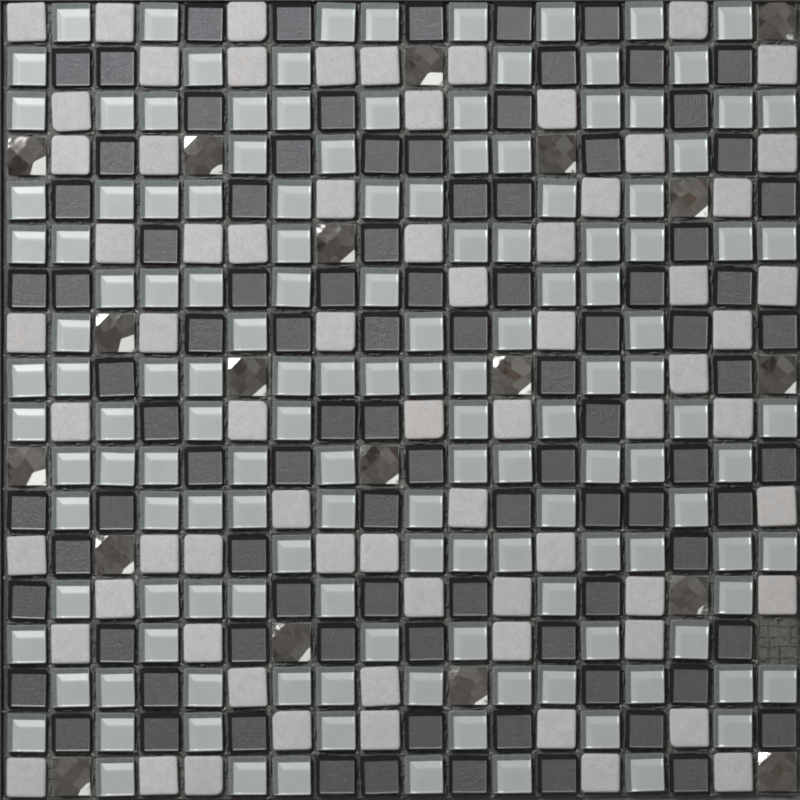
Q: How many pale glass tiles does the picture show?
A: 142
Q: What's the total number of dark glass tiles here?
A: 93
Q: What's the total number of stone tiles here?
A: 69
